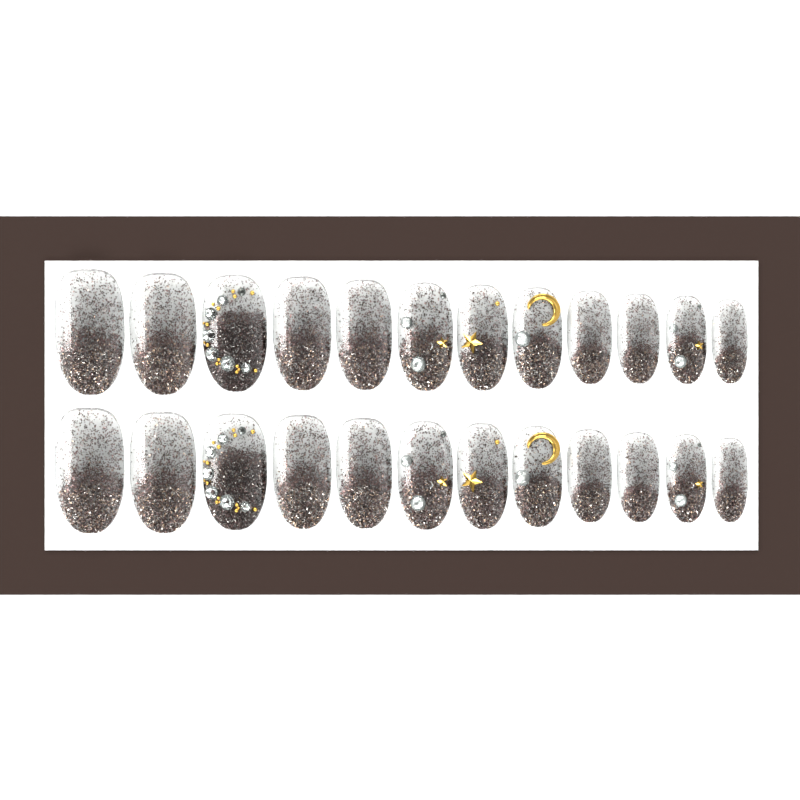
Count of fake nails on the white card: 24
